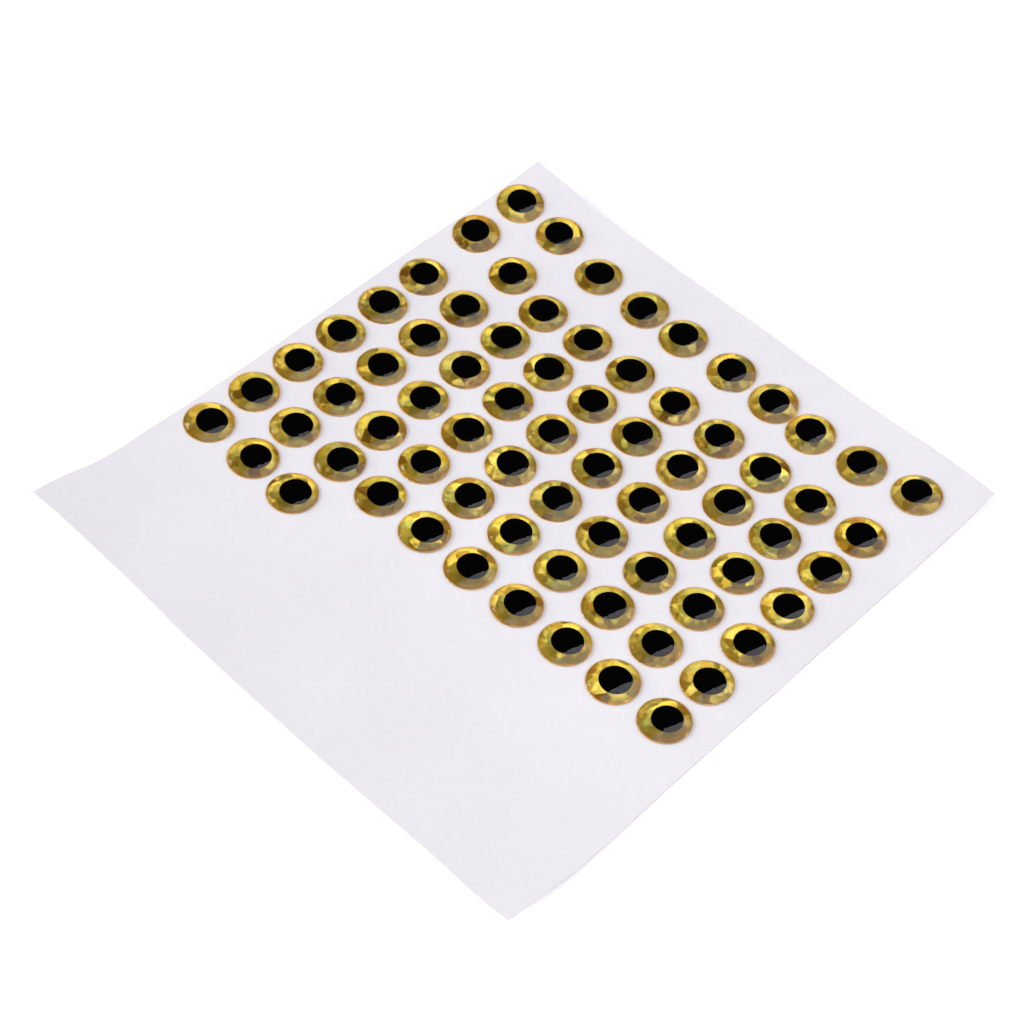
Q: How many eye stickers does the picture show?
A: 73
